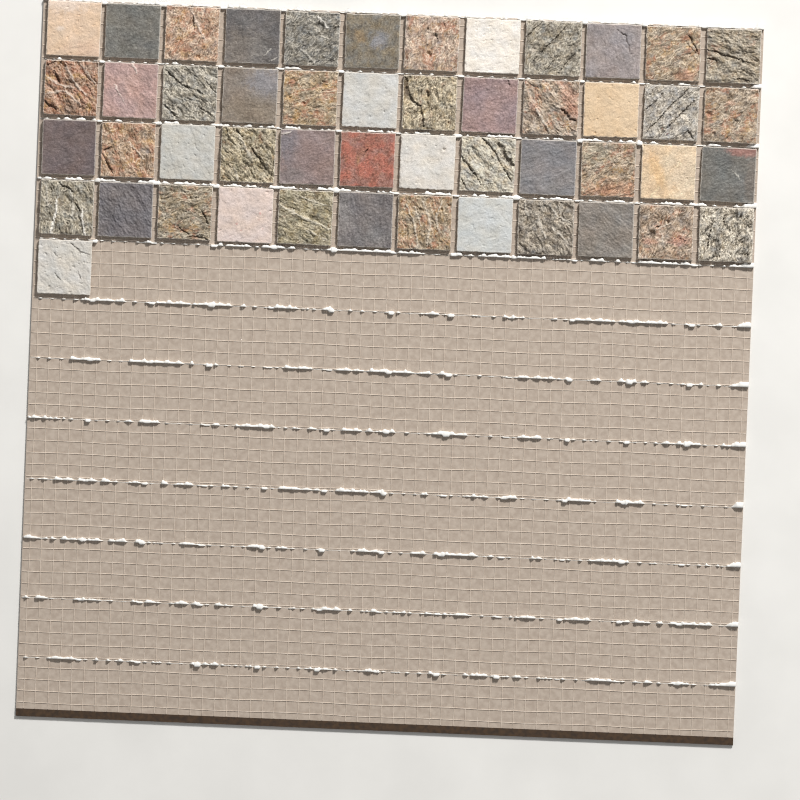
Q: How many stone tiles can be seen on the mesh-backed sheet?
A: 49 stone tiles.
